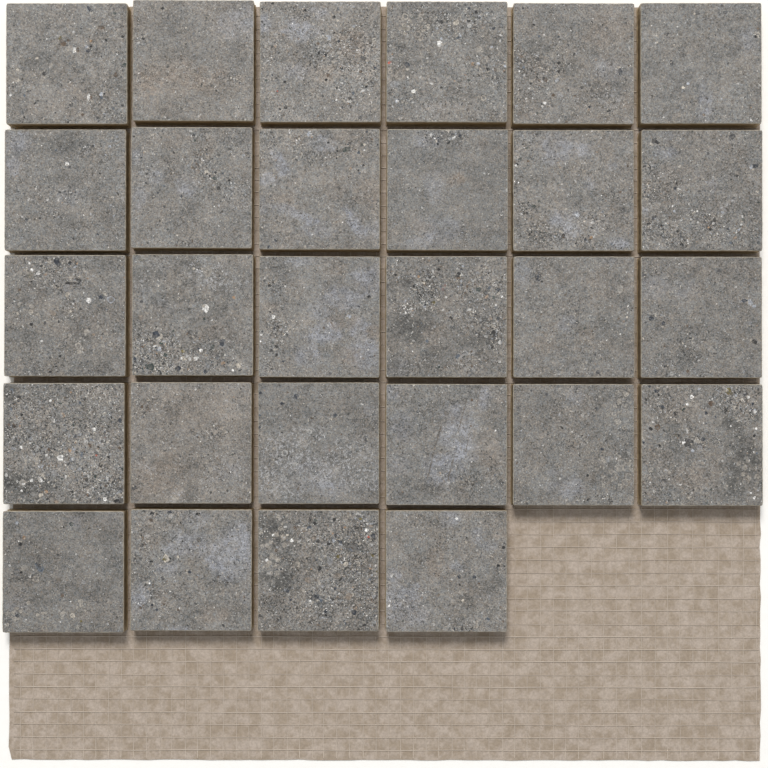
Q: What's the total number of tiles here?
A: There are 28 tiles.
